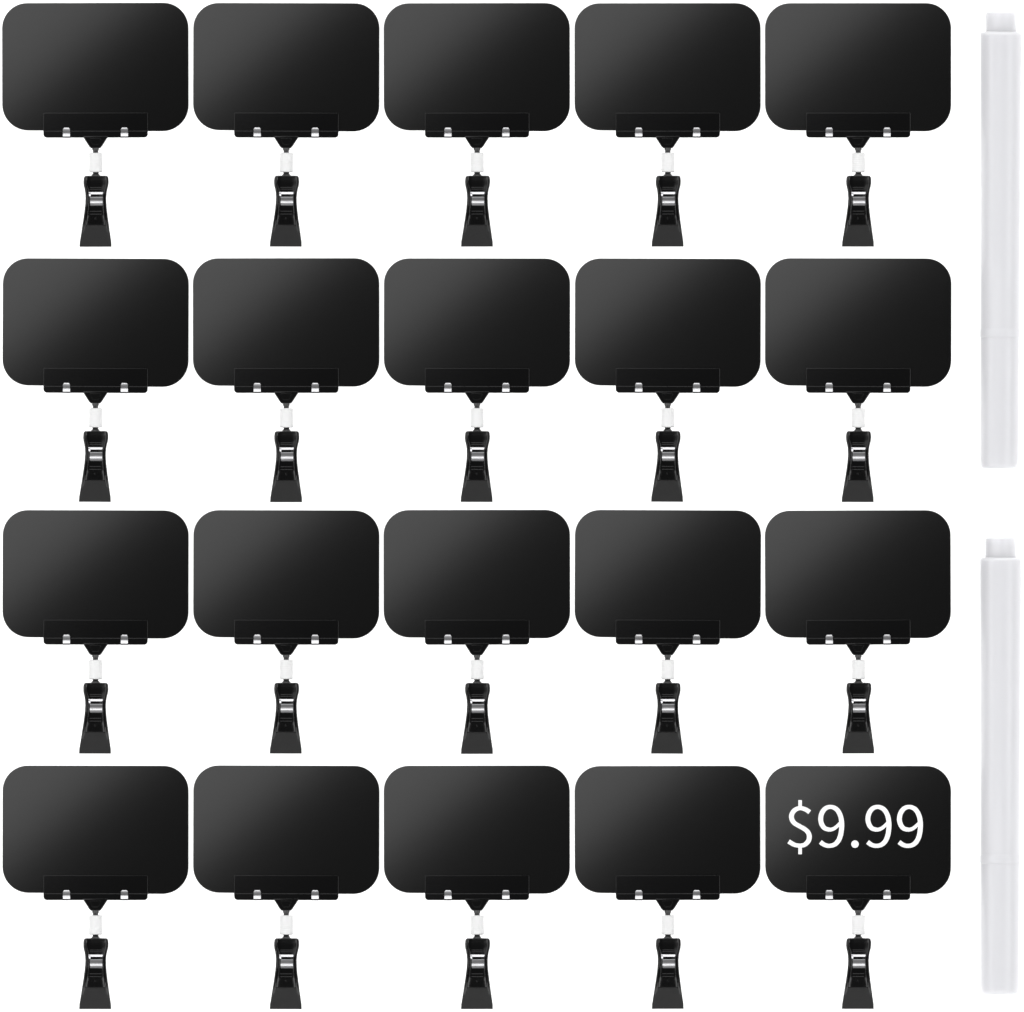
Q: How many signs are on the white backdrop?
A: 20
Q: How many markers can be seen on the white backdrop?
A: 2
